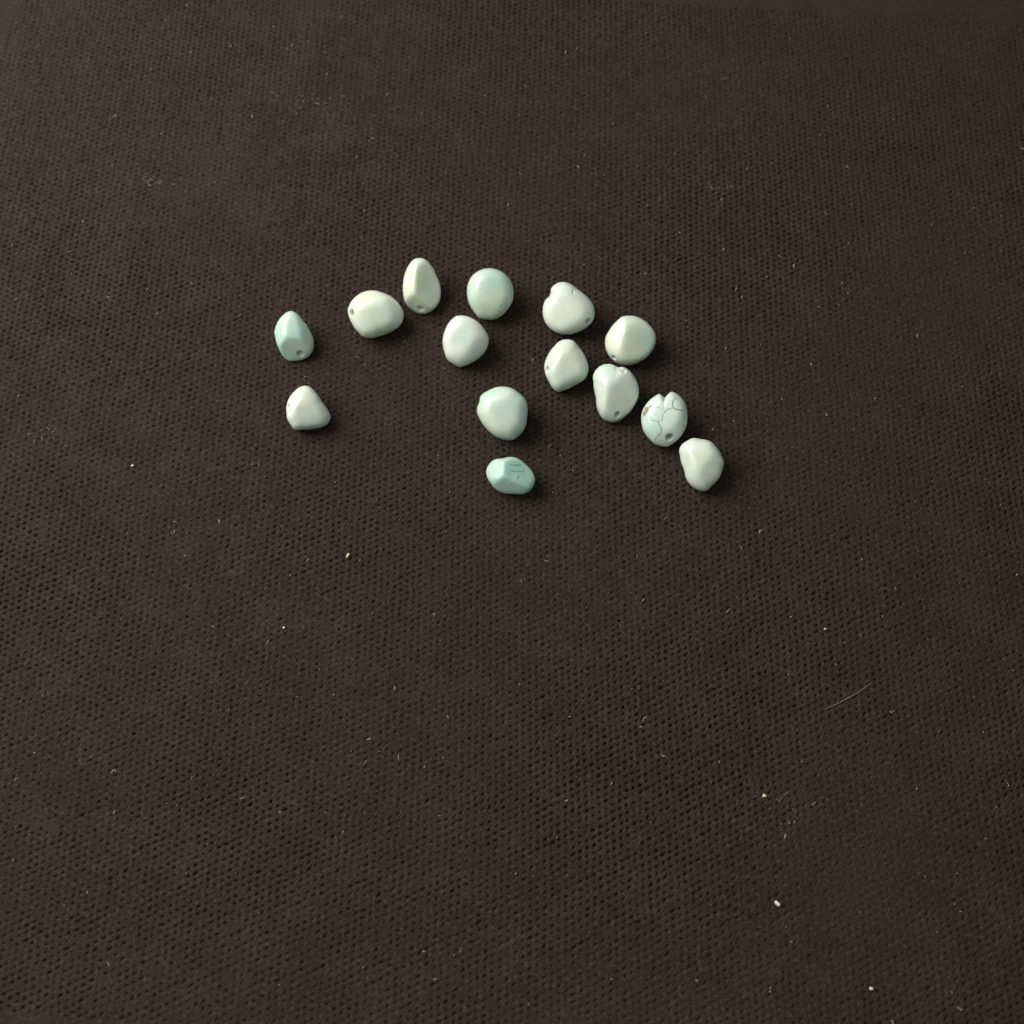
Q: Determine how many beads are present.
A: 14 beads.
